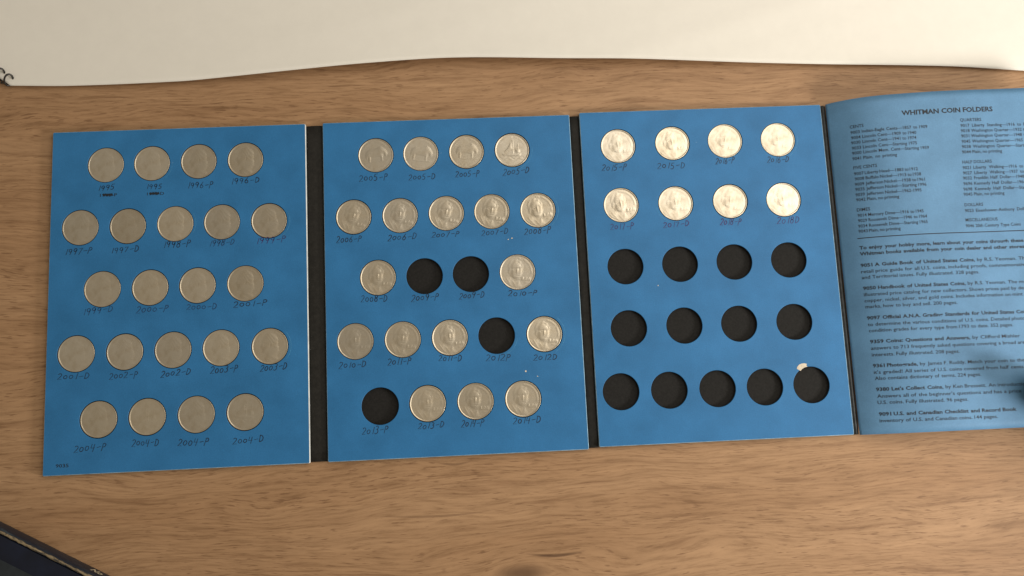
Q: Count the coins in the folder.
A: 48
